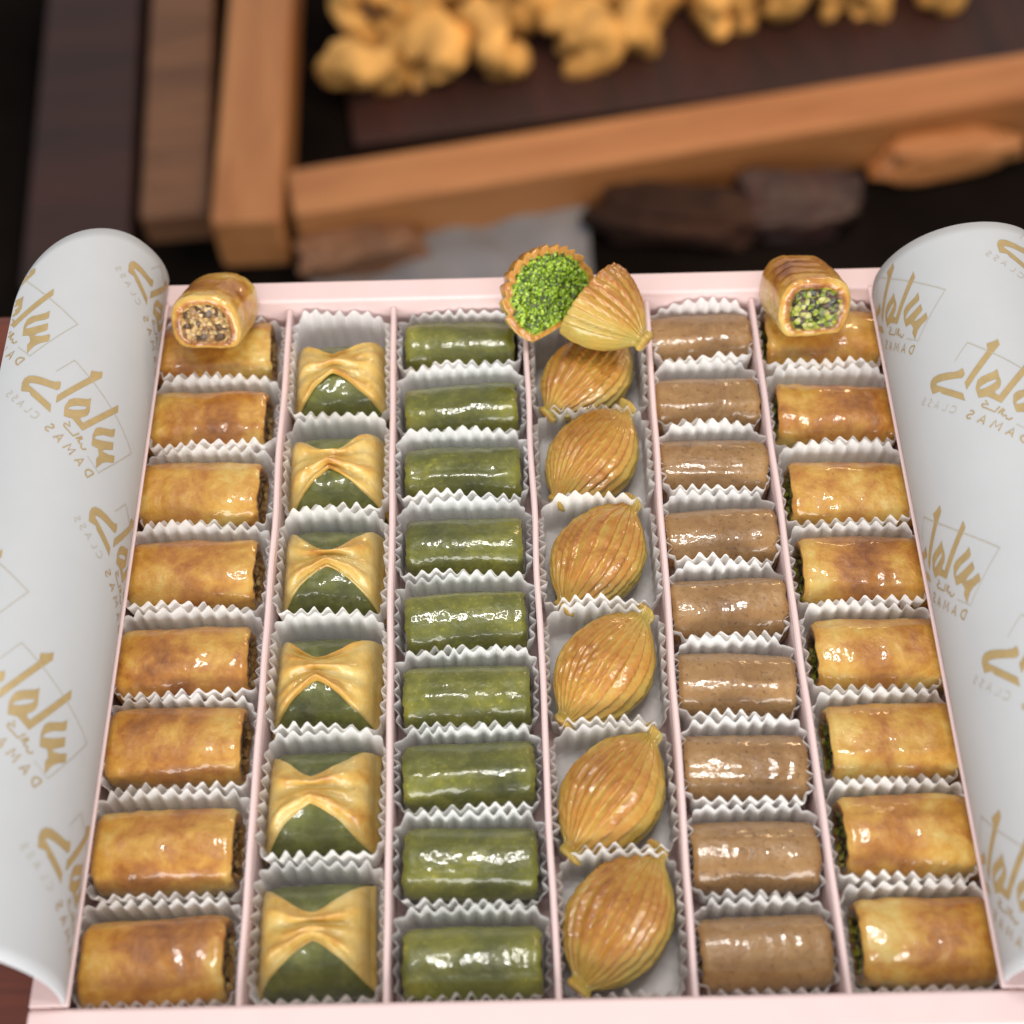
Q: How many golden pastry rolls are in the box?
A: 18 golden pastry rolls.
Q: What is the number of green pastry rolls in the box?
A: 9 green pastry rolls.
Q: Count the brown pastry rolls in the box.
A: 9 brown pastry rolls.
